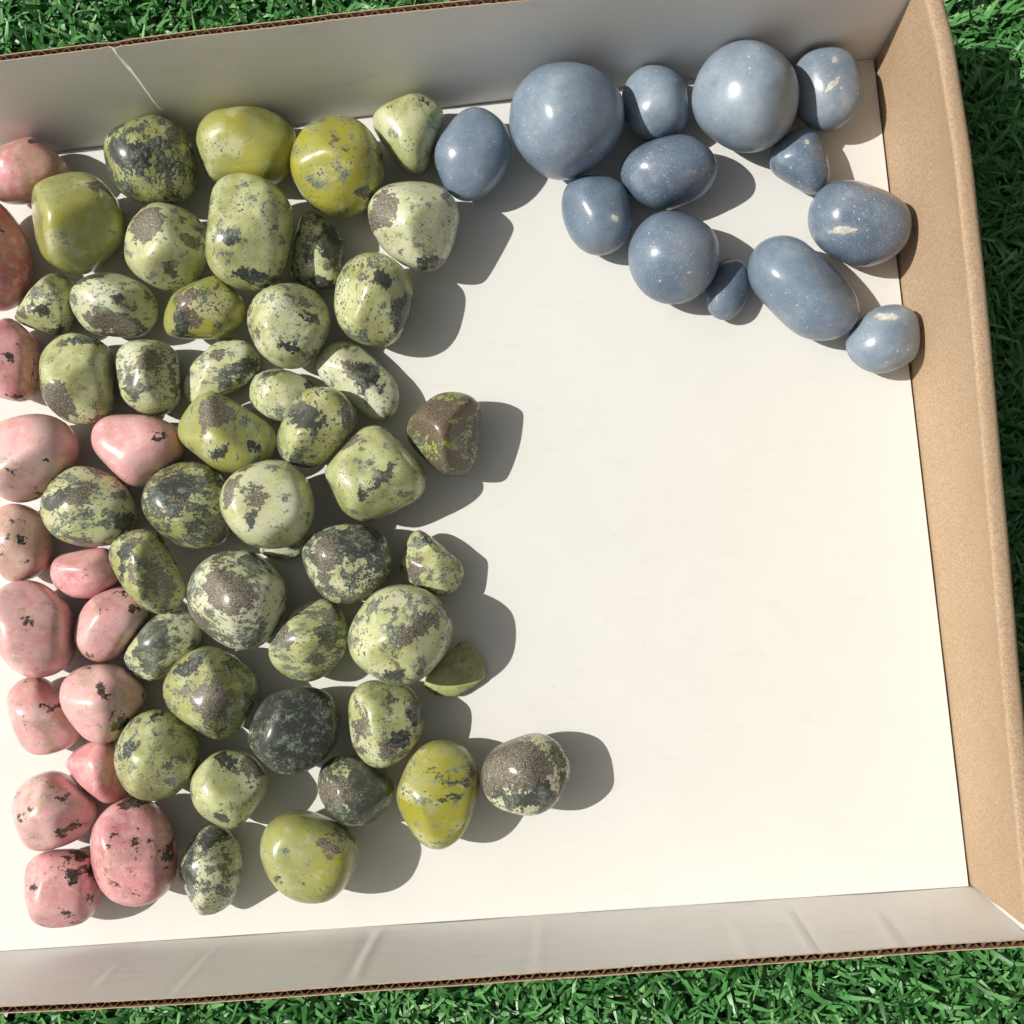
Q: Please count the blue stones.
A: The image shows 13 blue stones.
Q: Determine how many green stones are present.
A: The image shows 45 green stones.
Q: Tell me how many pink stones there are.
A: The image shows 15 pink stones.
